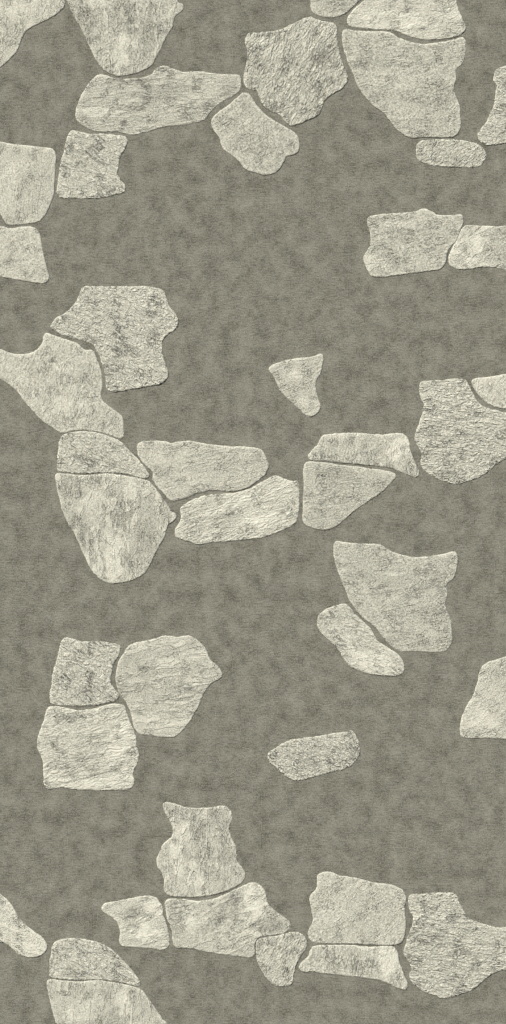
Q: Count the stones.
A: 43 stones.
